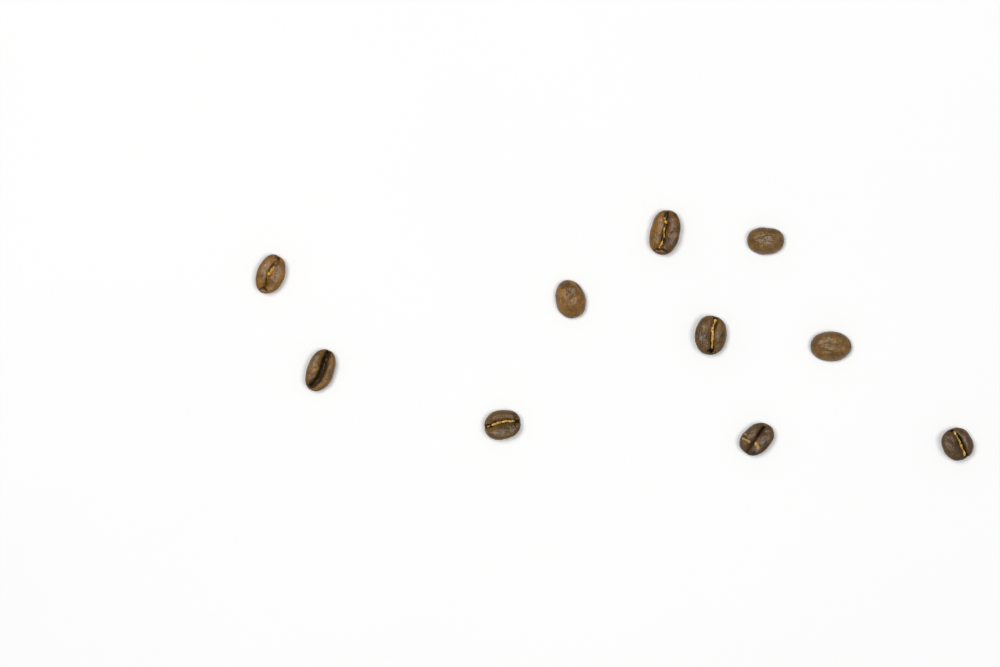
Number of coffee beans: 10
